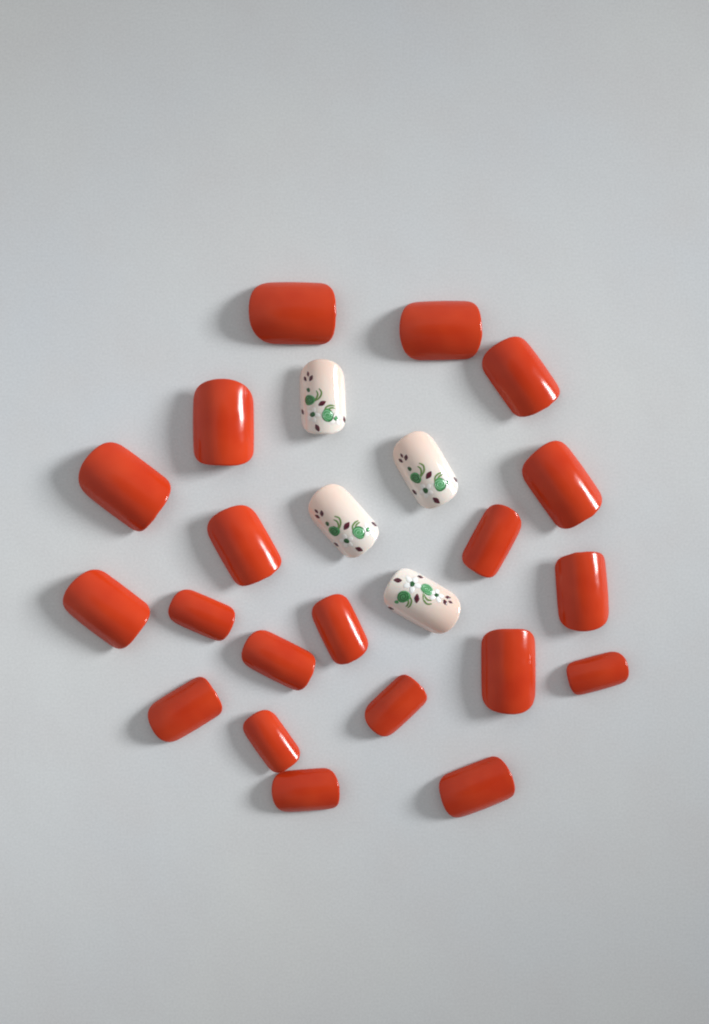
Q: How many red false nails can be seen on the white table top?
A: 20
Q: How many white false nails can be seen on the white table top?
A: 4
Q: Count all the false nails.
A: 24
